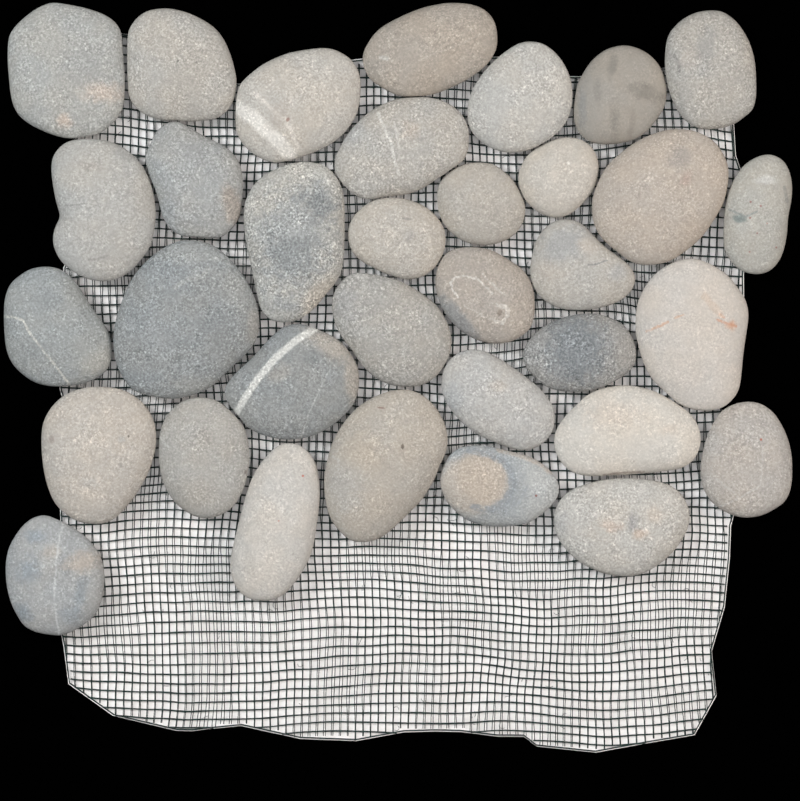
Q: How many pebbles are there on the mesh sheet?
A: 34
